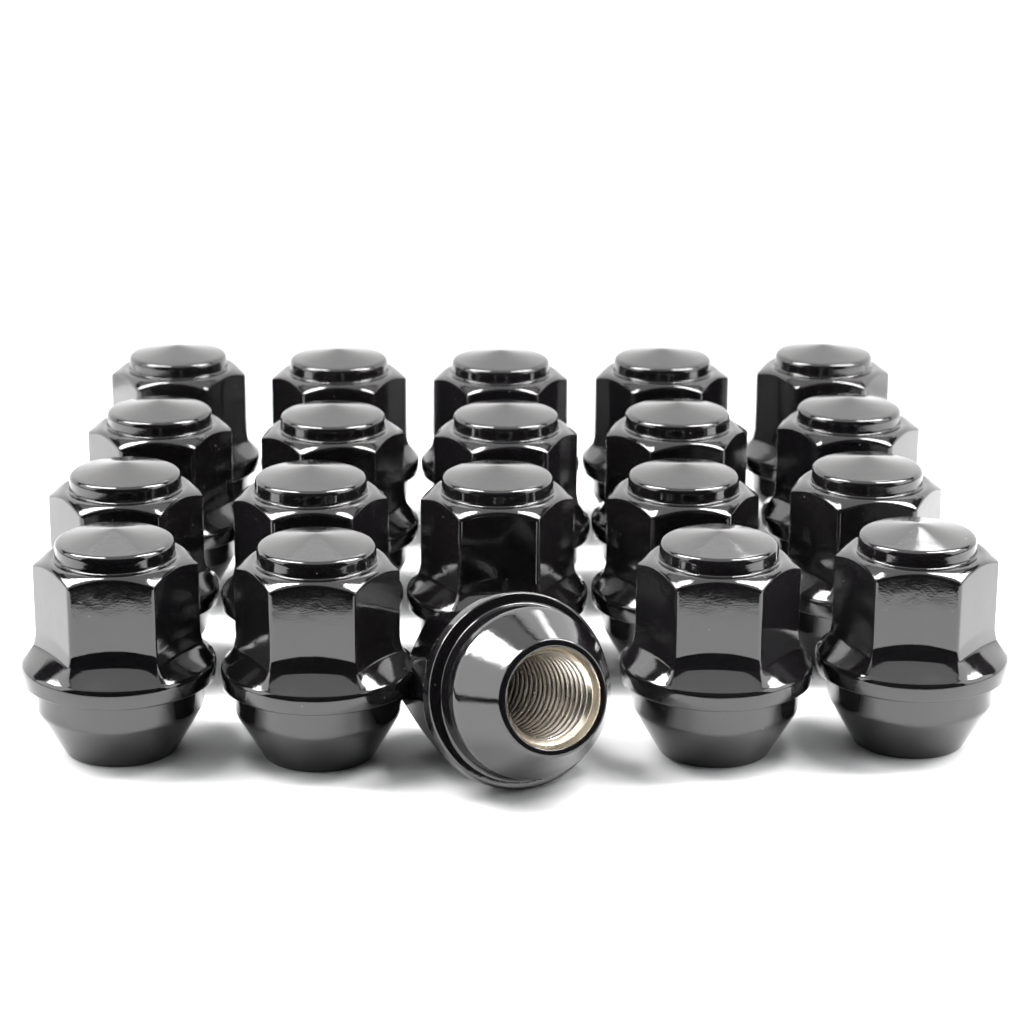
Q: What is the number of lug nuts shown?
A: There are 20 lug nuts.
